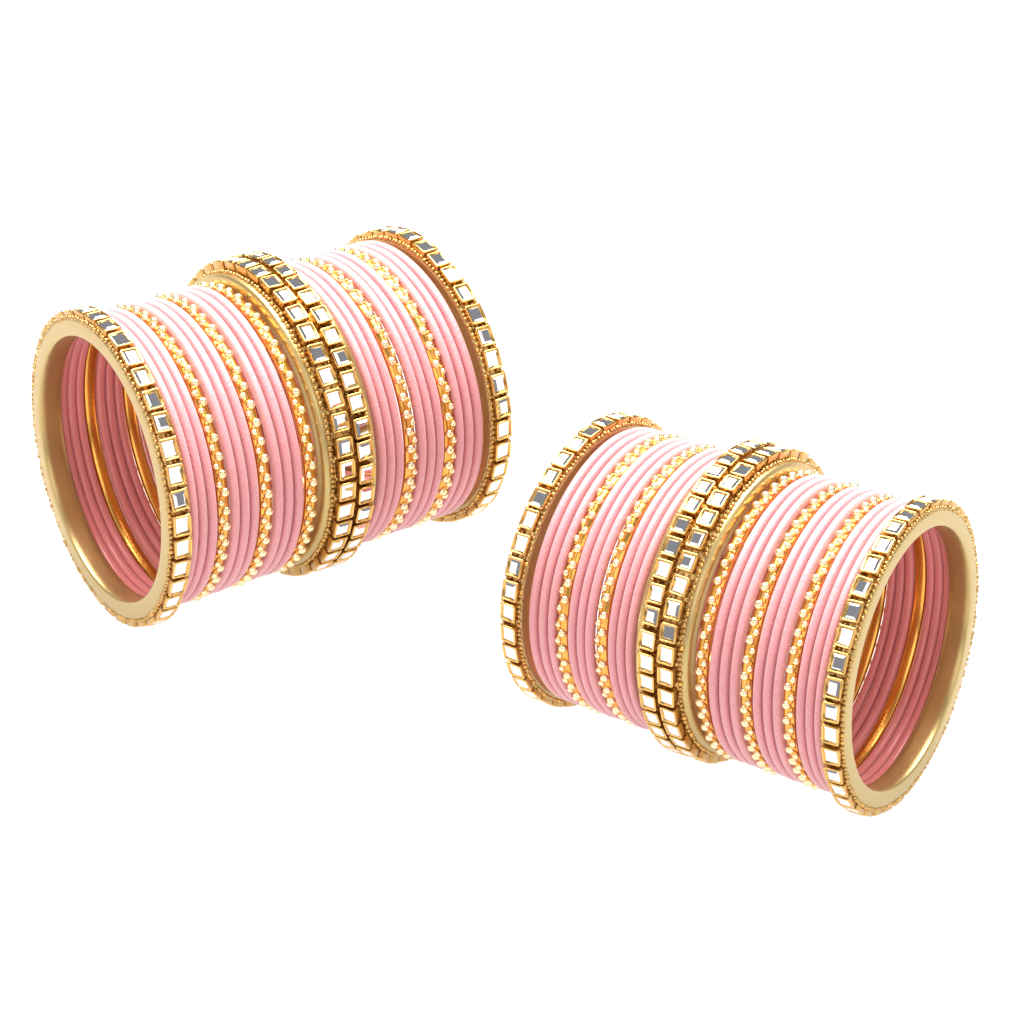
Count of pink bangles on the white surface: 36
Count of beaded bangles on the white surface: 10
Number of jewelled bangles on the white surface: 6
